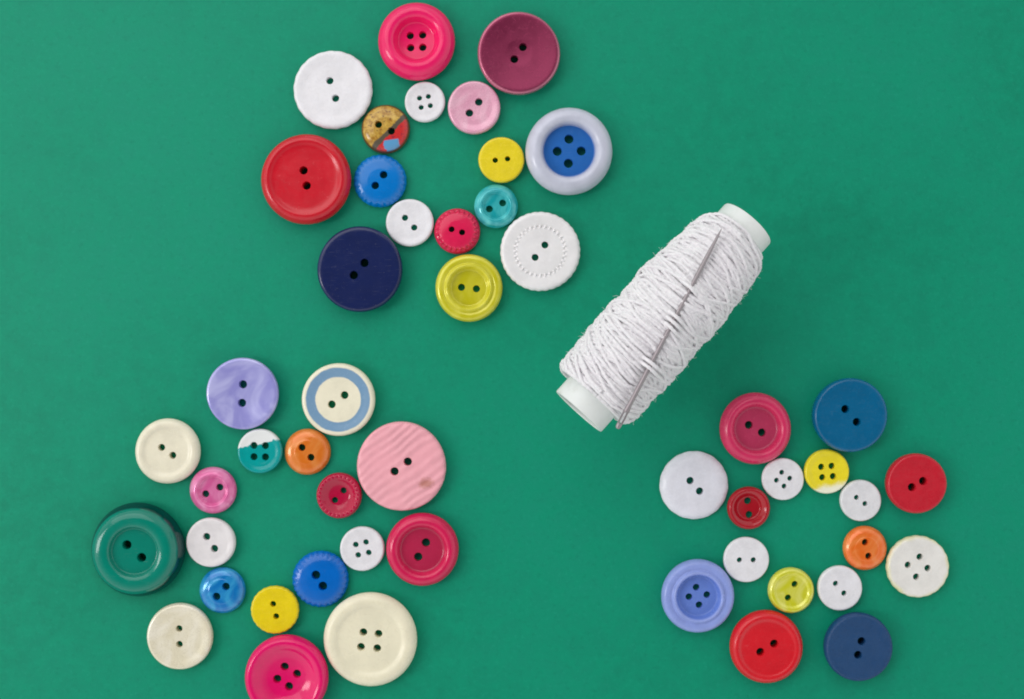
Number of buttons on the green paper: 50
